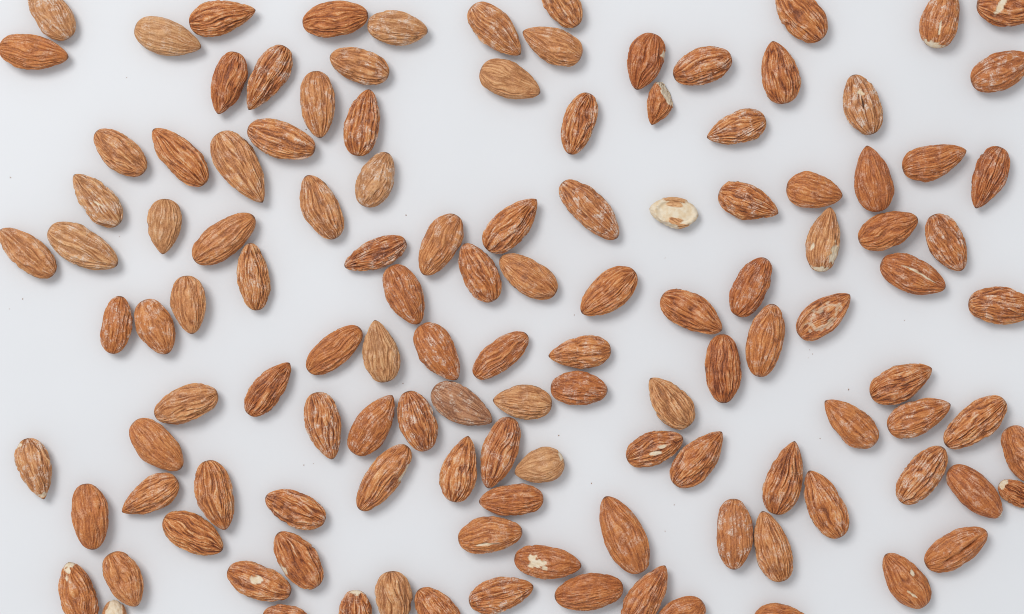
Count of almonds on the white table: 124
